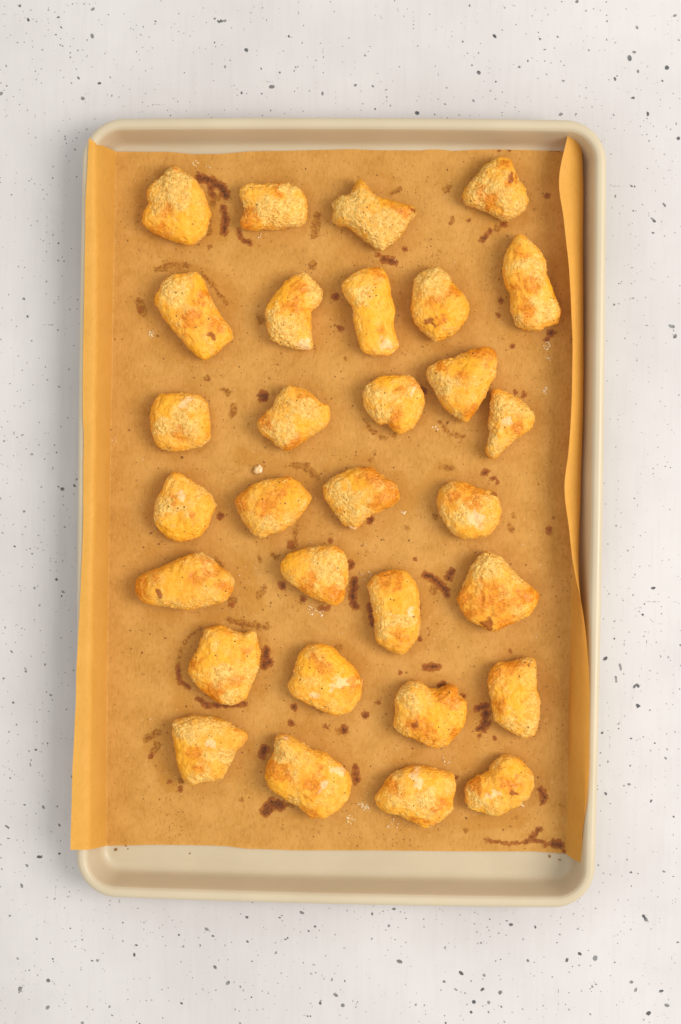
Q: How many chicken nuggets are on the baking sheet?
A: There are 30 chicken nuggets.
